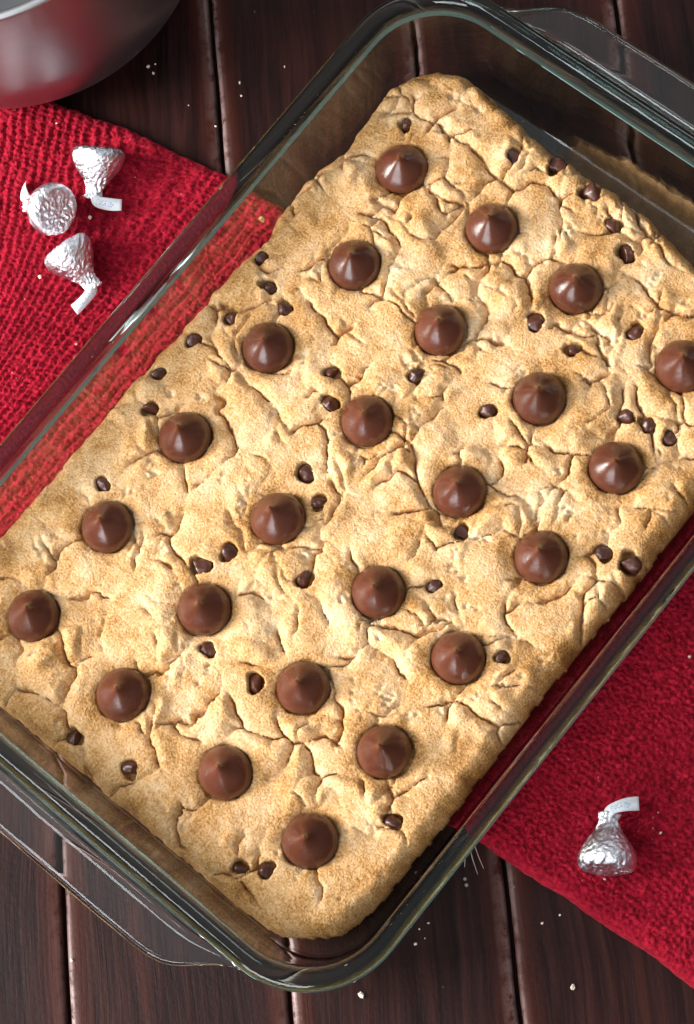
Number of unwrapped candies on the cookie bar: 24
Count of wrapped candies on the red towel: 4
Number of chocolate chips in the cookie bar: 41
